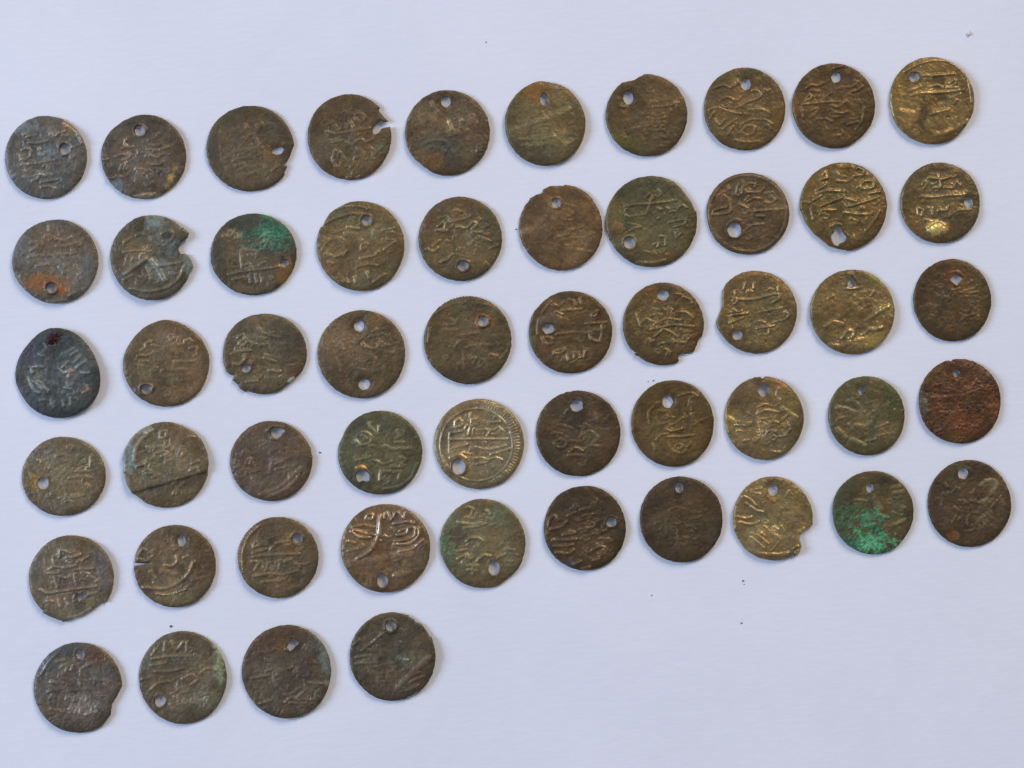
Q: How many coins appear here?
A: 54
